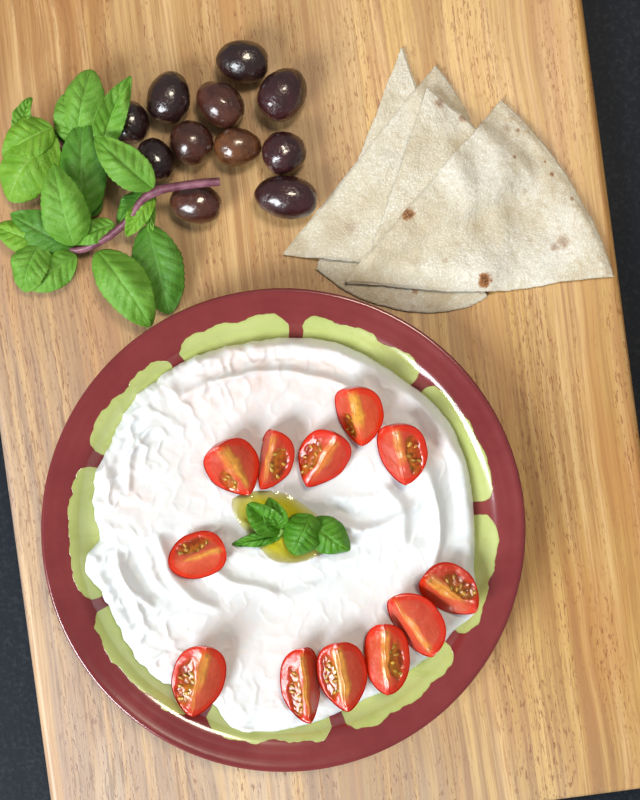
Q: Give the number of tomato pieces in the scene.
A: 12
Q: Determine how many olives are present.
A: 11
